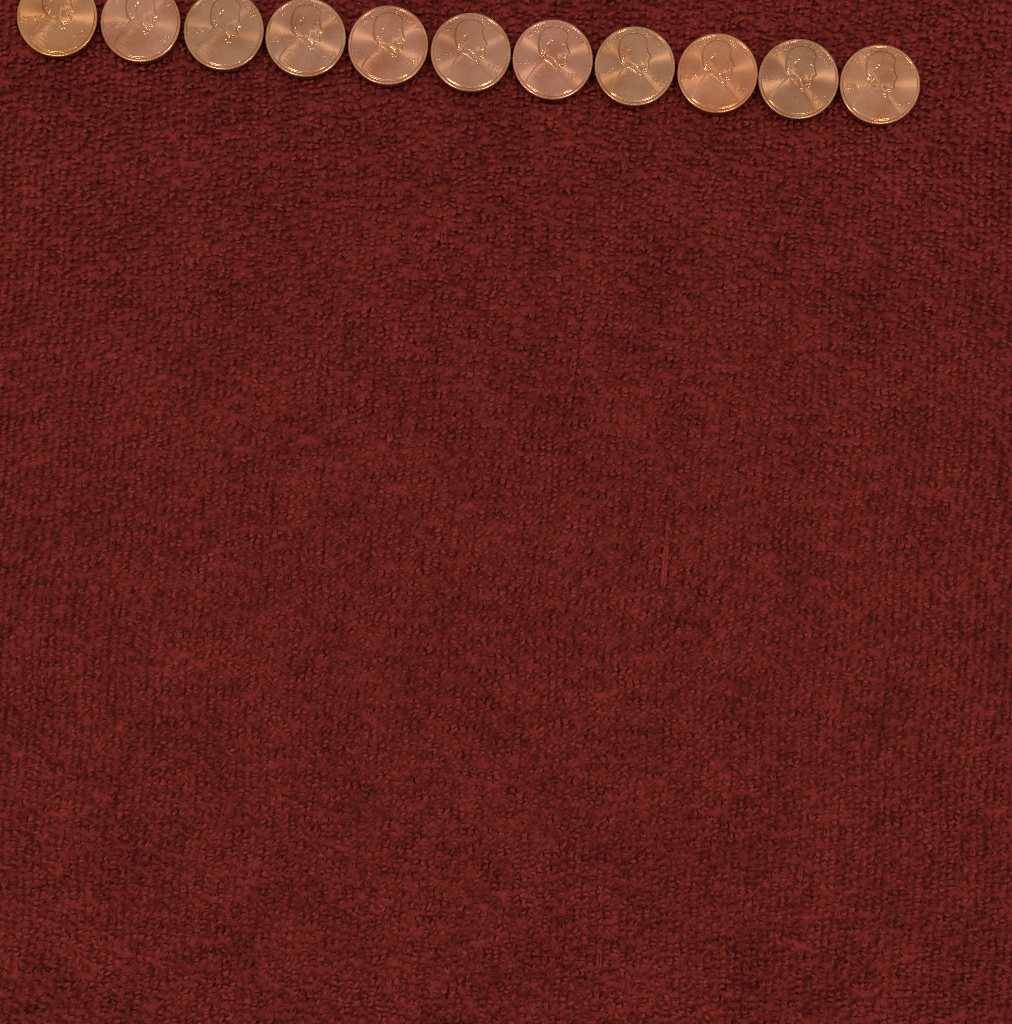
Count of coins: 11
